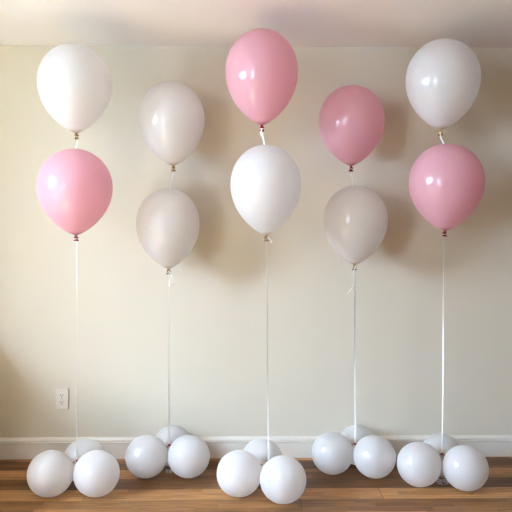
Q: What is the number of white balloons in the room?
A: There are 21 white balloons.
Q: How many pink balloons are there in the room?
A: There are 4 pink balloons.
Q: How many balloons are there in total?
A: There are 25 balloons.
